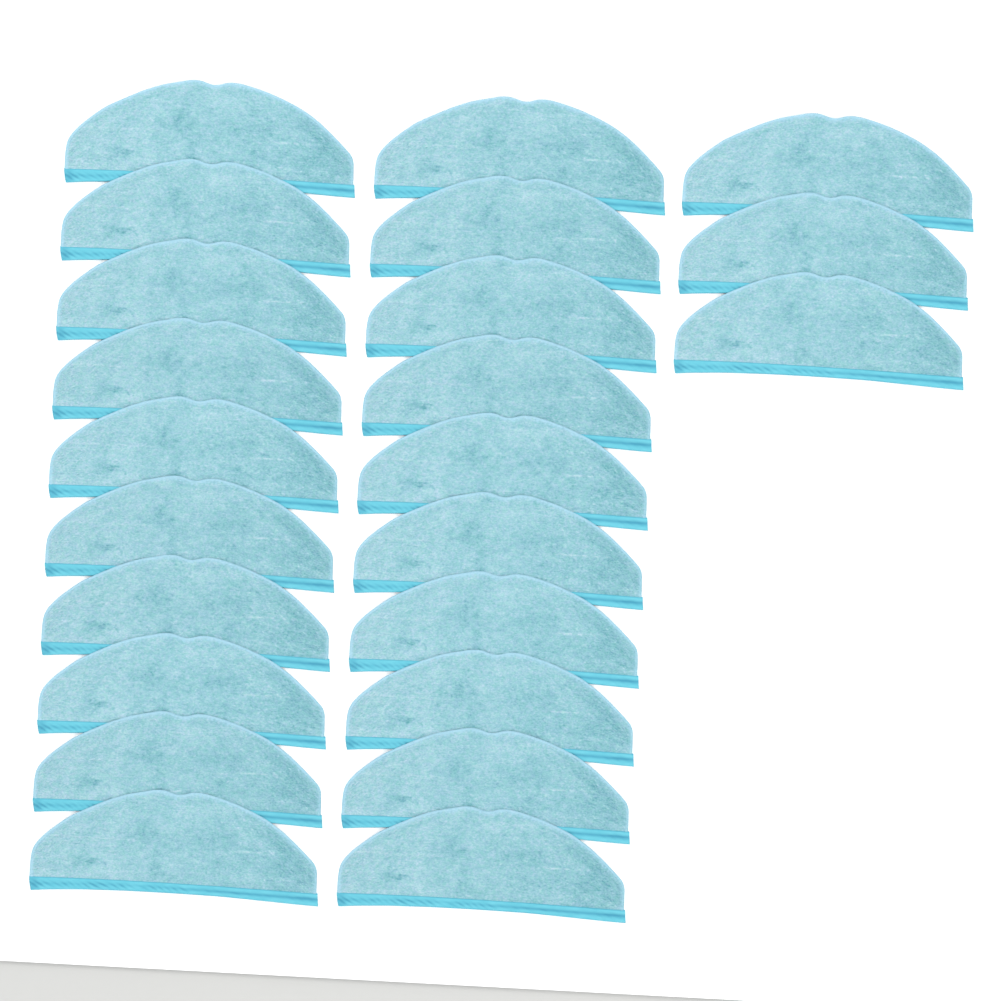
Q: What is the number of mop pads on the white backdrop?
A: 23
